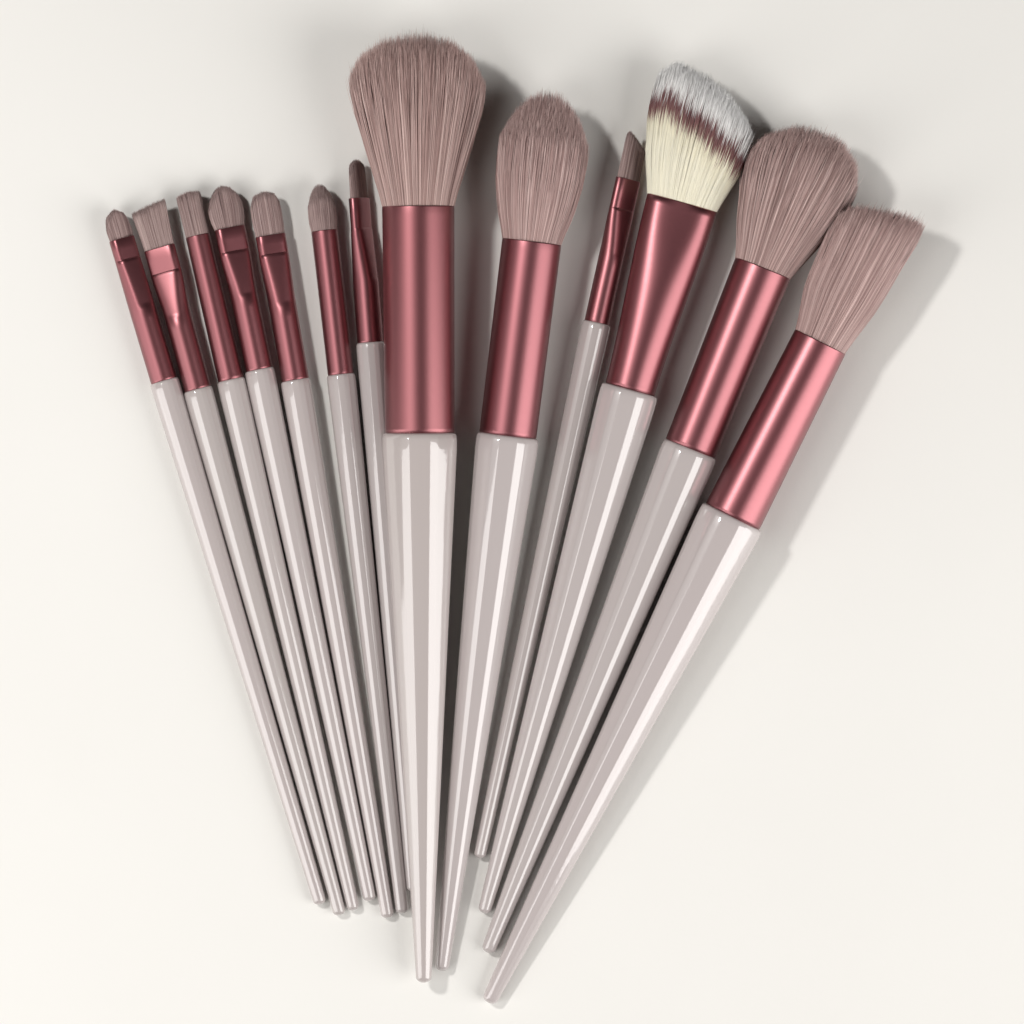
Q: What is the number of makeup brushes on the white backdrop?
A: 13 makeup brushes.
